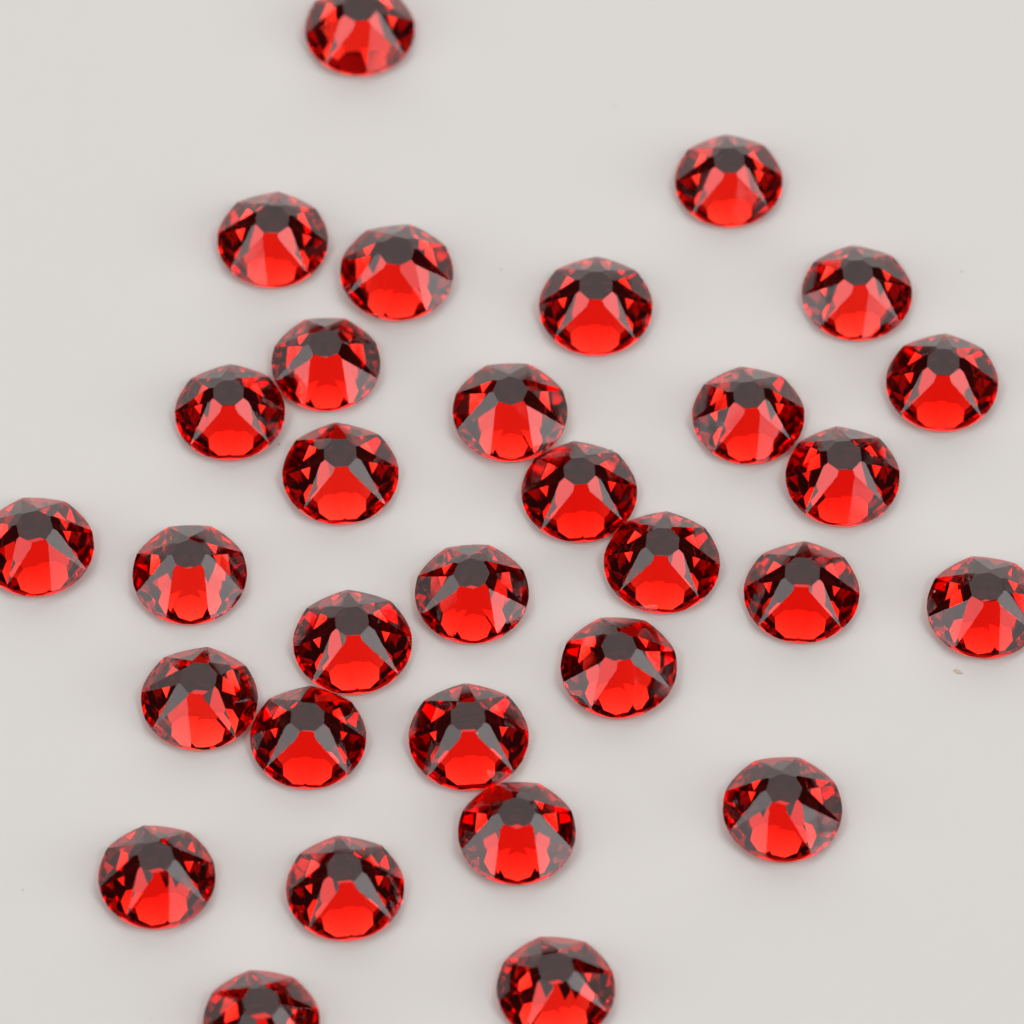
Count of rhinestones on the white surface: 31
